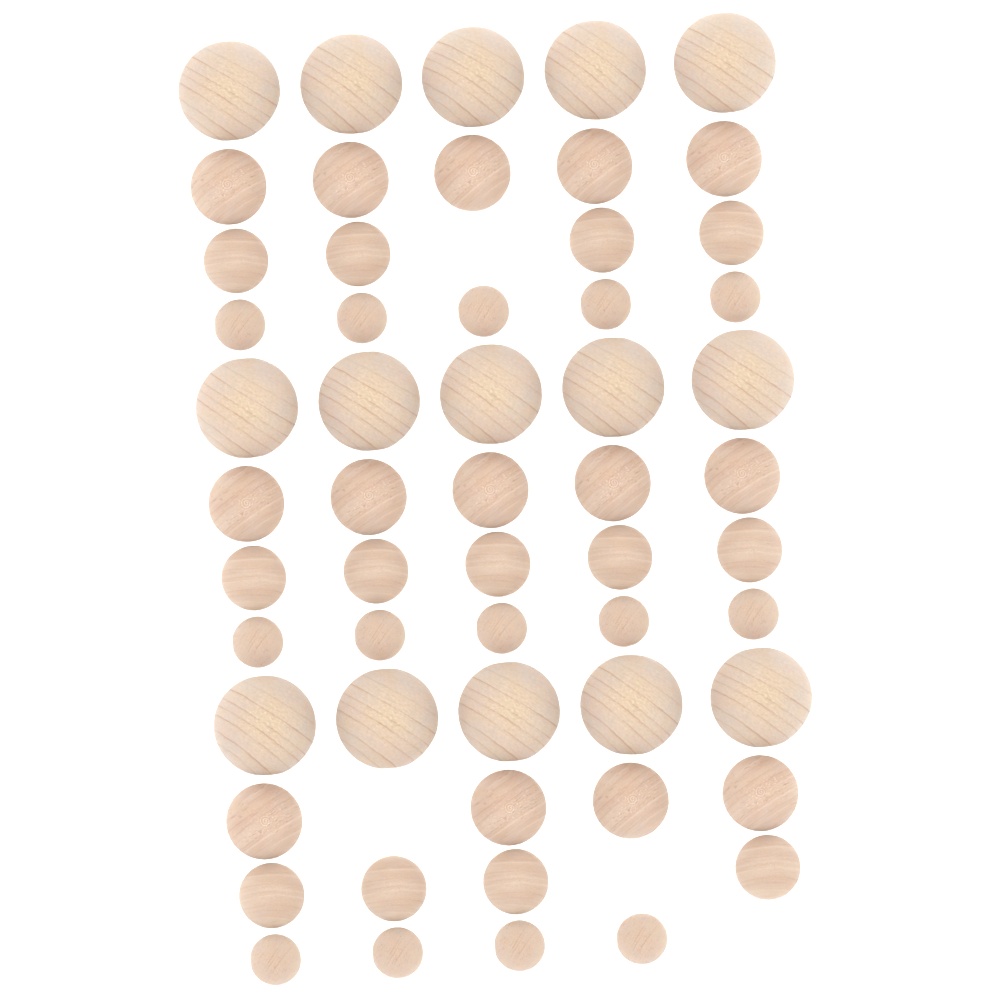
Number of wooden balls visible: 56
